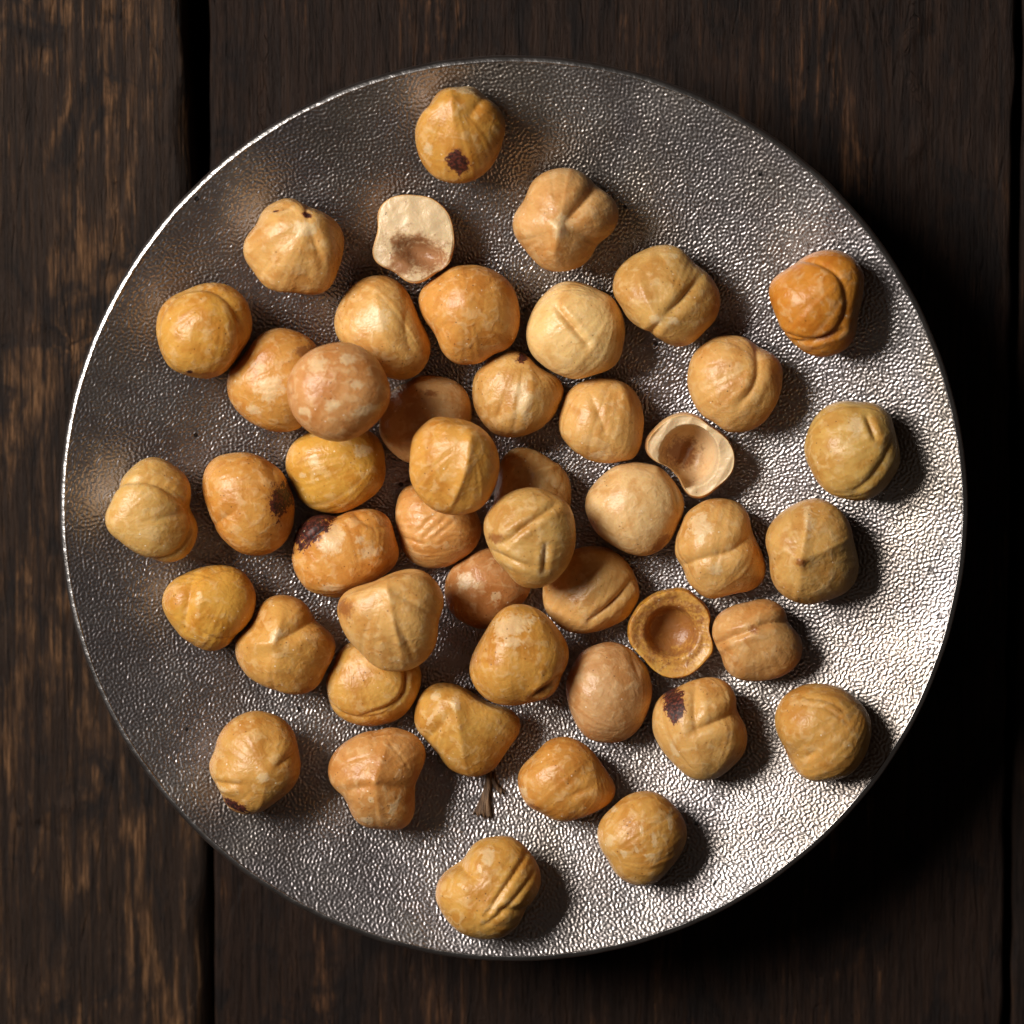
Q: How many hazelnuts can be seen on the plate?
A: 47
